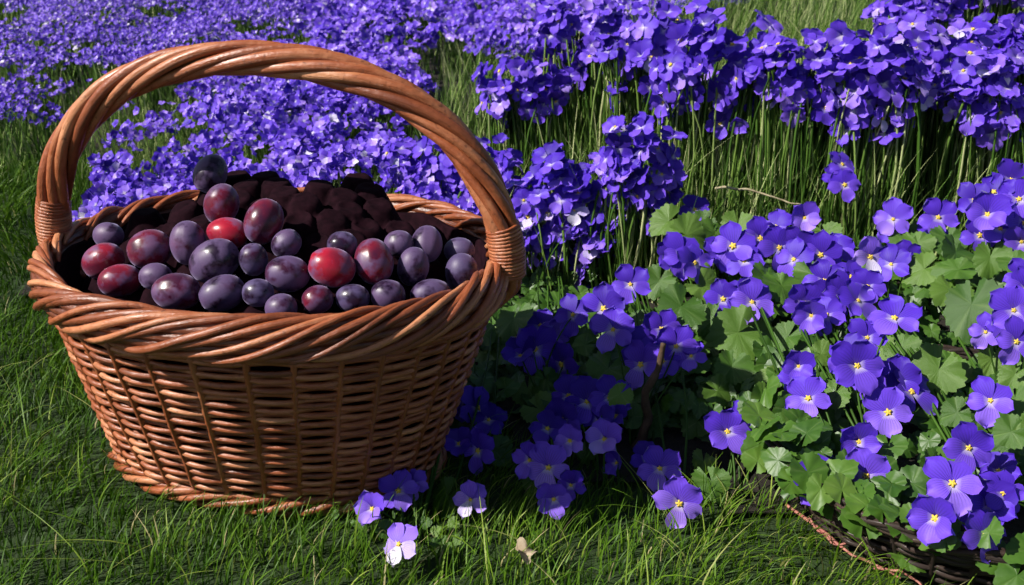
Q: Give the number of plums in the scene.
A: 30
